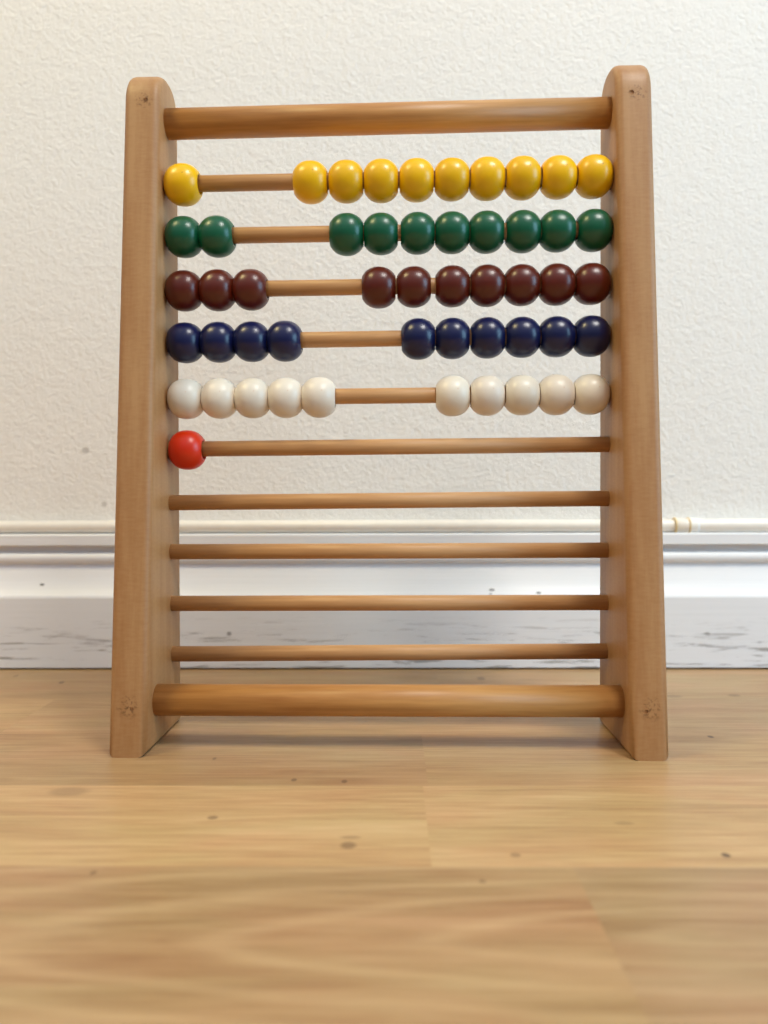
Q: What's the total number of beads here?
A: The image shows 51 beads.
